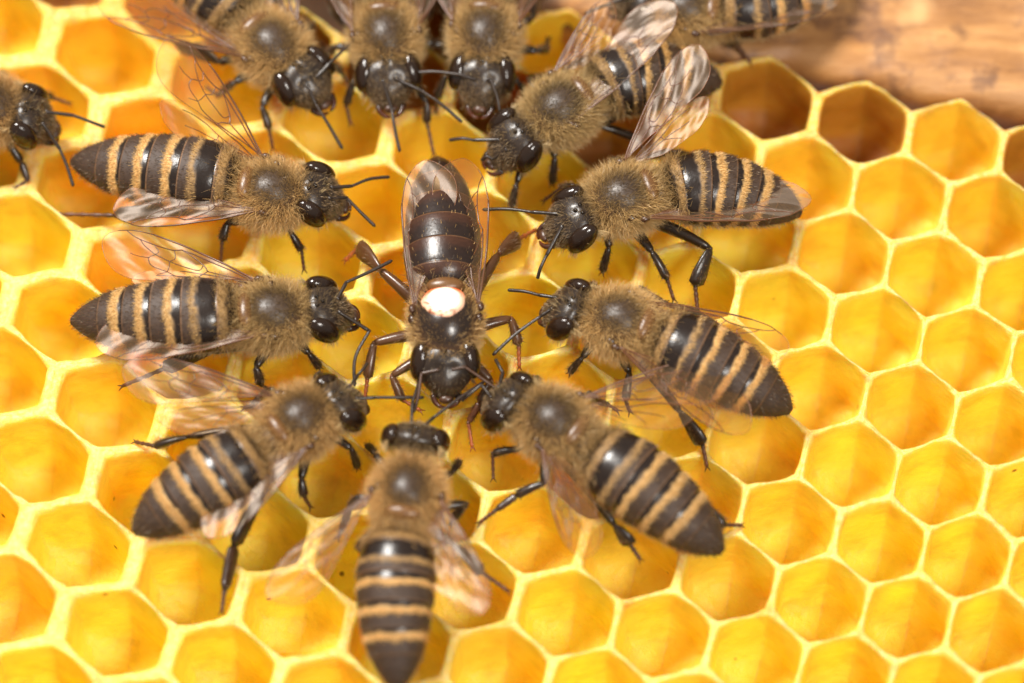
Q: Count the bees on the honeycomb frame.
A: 14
